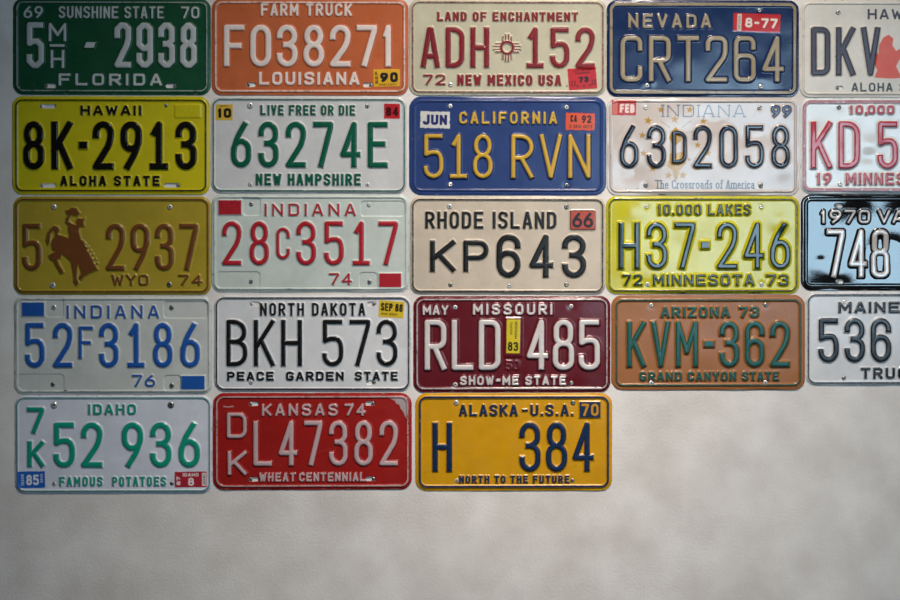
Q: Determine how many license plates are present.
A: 23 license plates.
